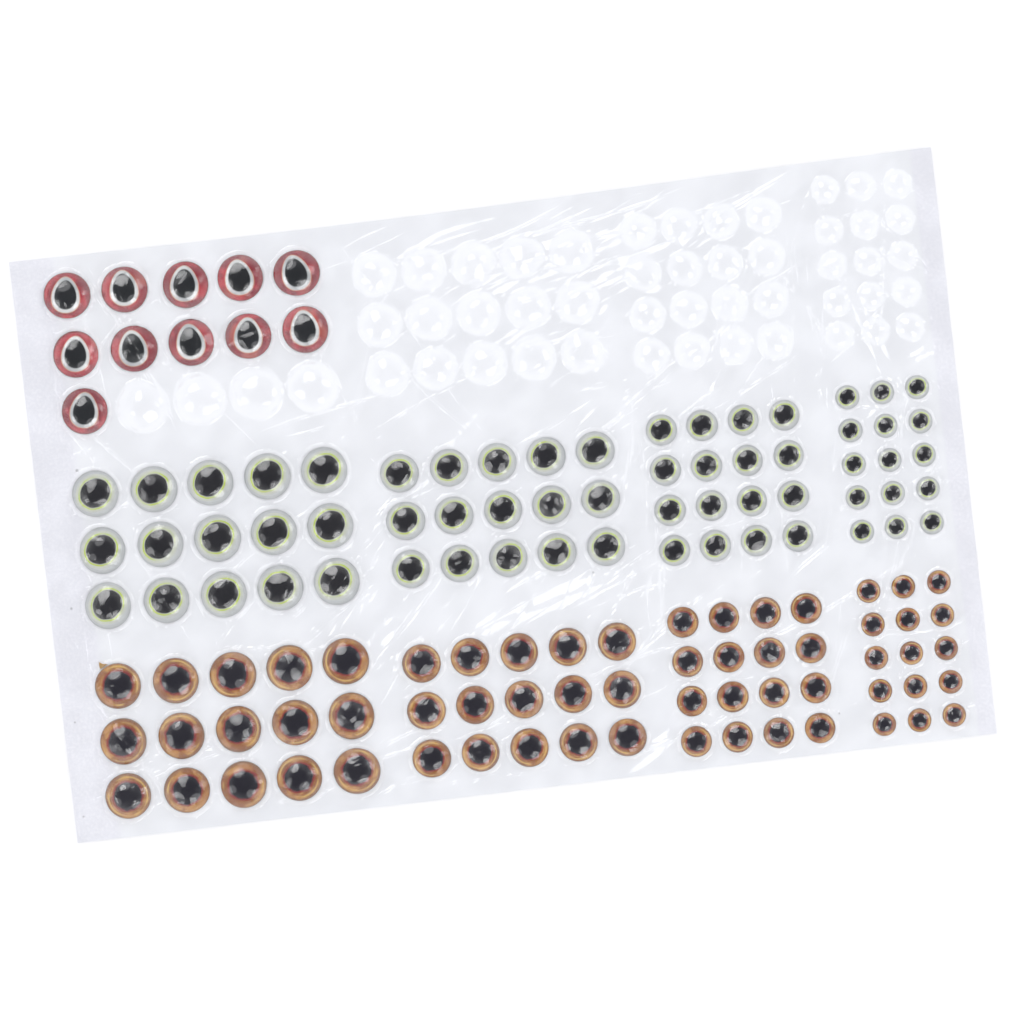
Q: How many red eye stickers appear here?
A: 11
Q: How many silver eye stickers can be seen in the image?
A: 61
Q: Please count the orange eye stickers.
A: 61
